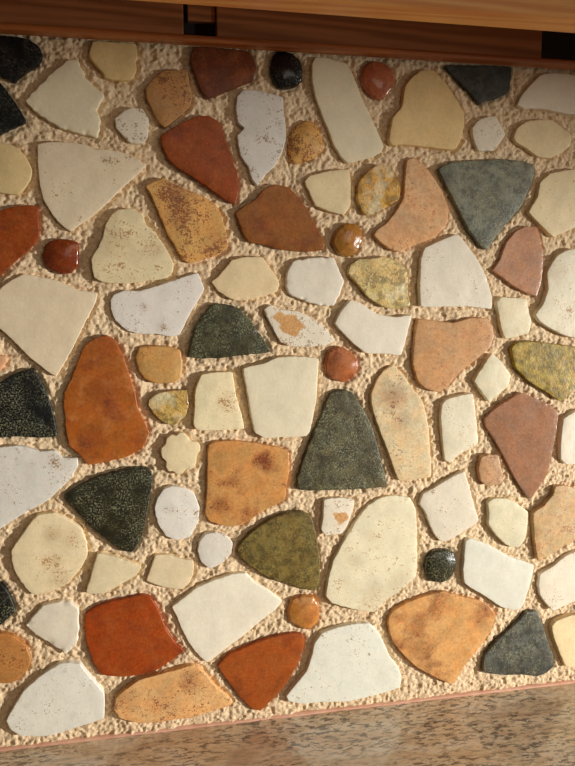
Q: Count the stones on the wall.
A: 91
